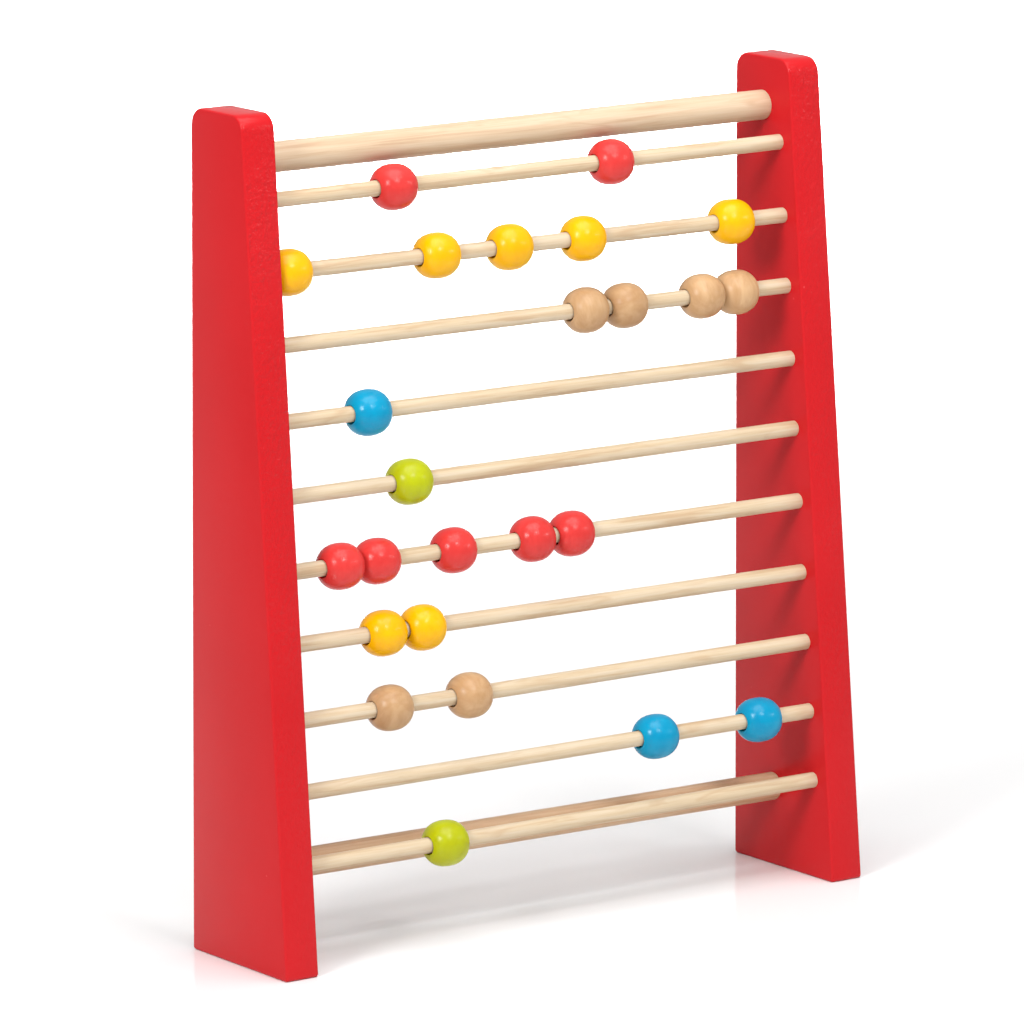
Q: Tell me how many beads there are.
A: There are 25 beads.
